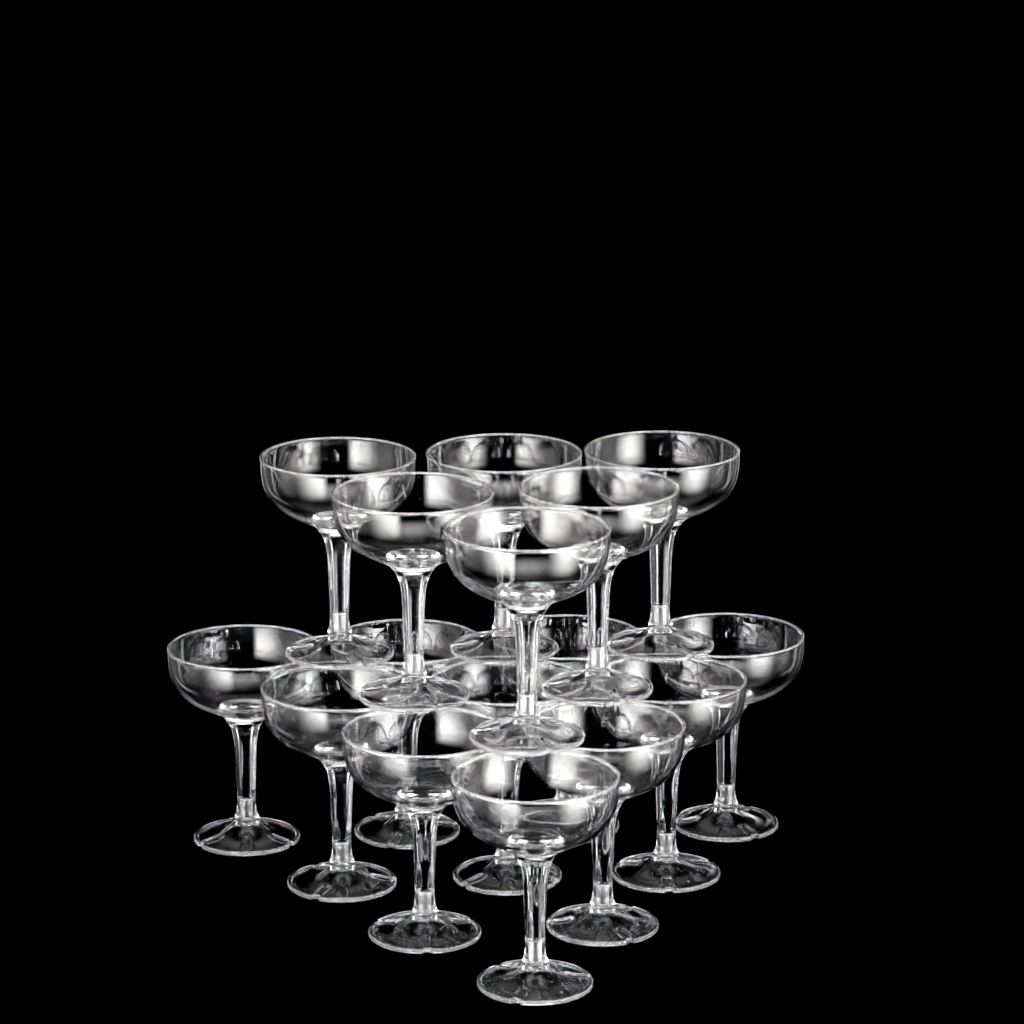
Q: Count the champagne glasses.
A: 16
